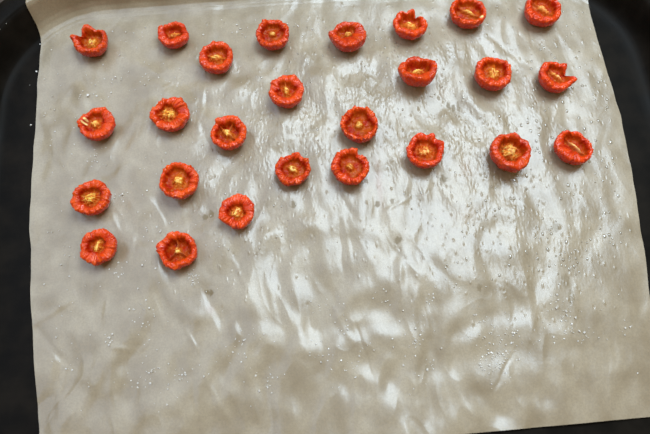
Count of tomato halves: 26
